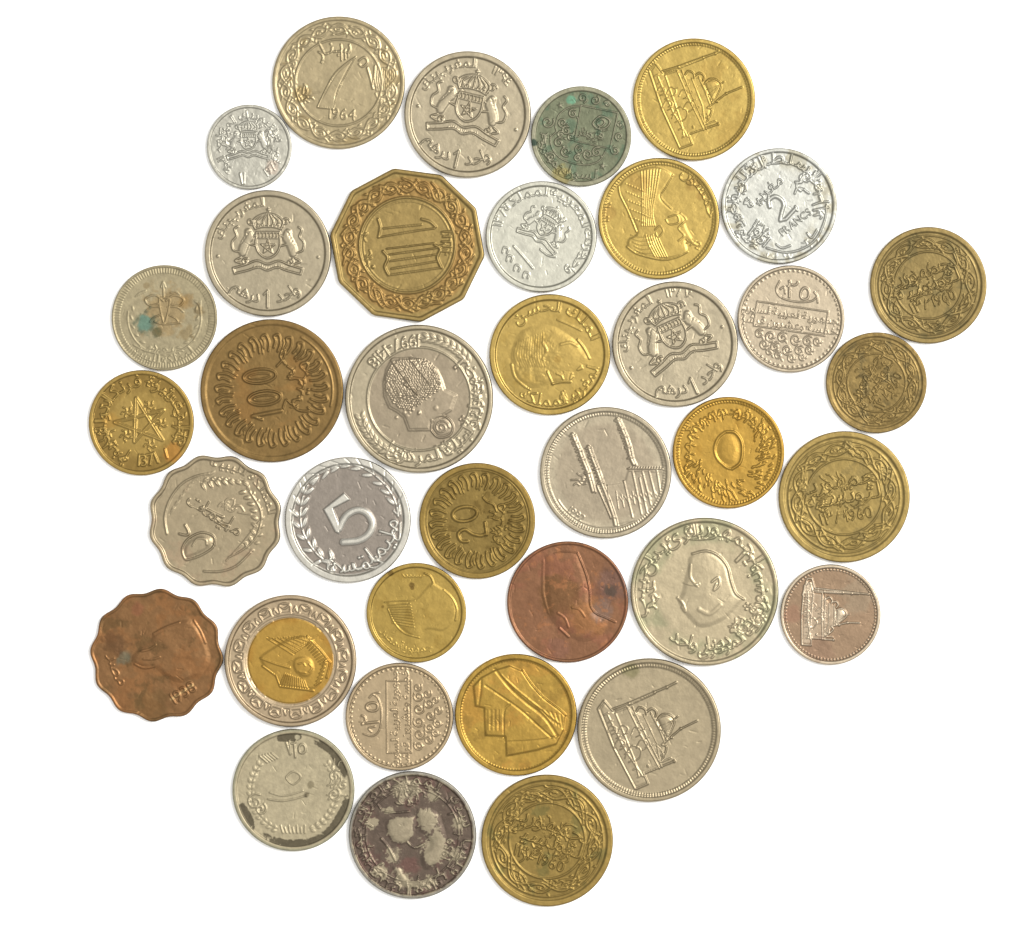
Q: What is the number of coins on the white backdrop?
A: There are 37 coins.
